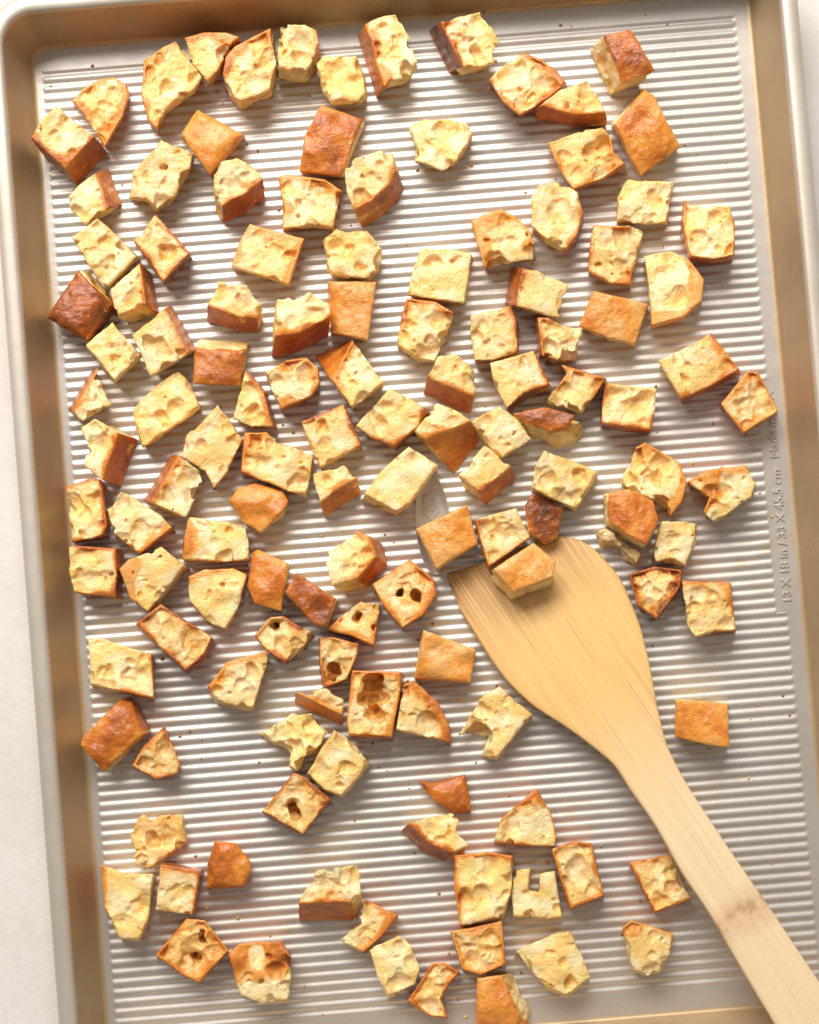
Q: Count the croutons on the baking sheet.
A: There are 130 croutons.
